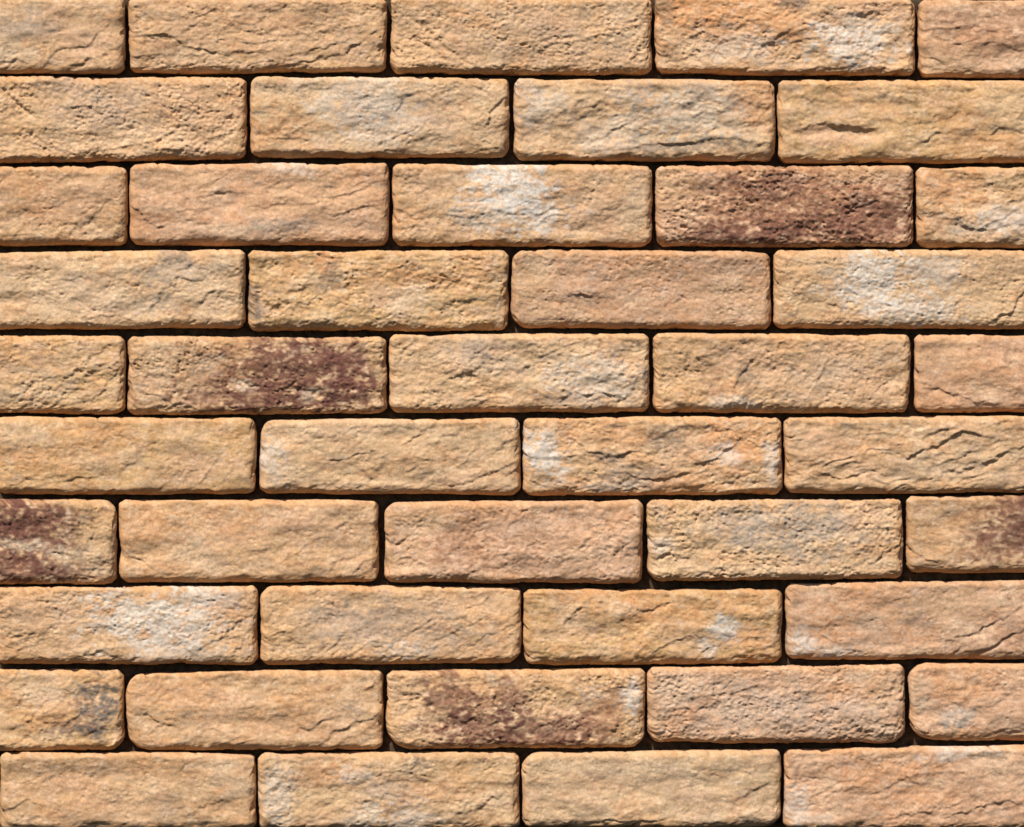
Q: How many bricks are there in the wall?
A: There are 45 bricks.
